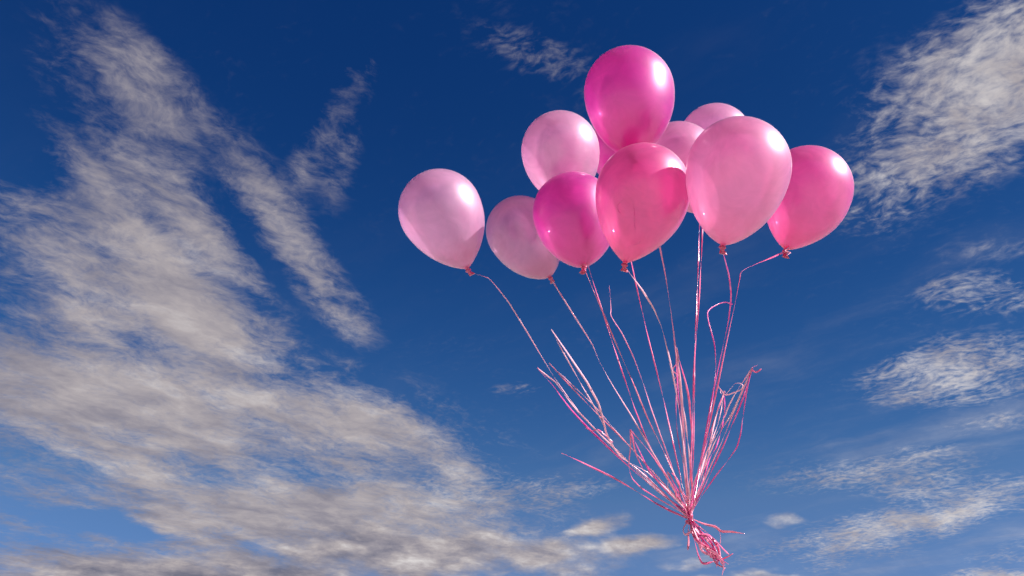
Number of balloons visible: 11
